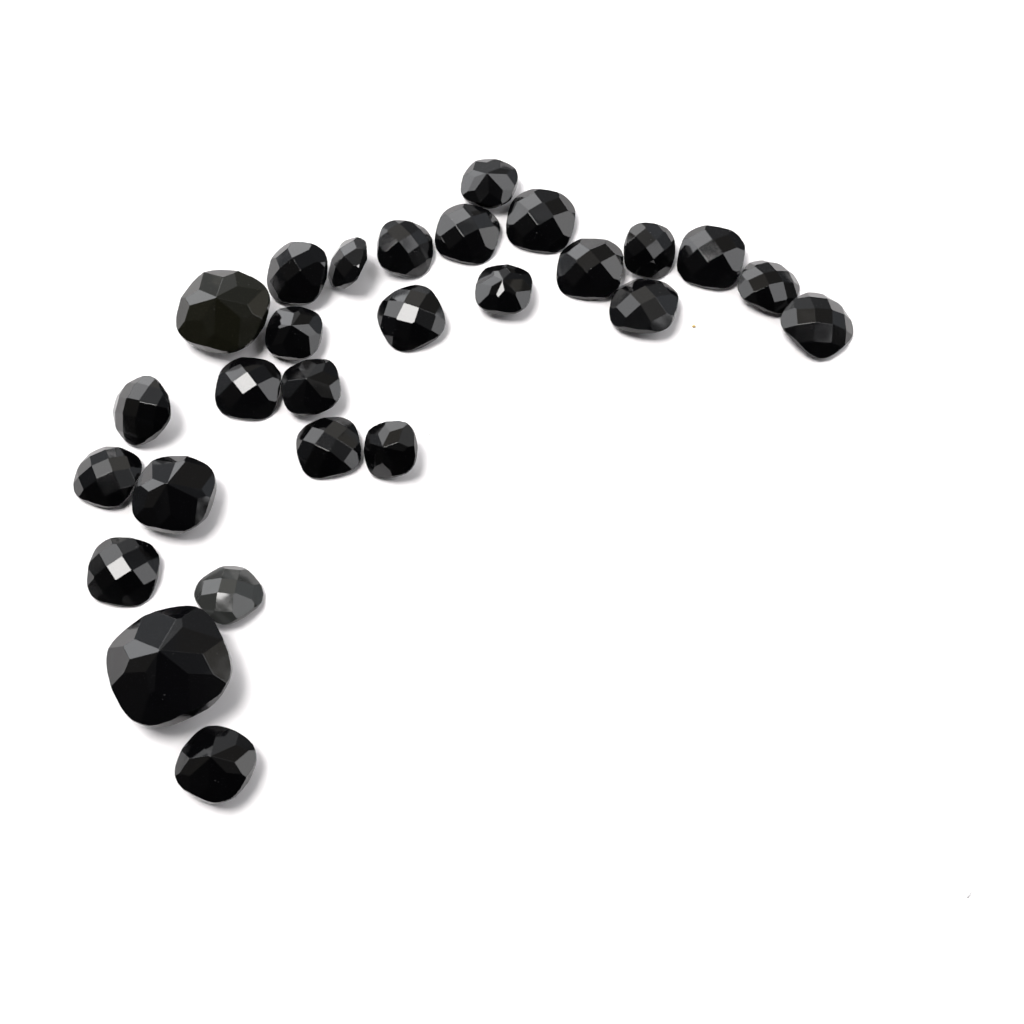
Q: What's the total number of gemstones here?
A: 27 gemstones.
